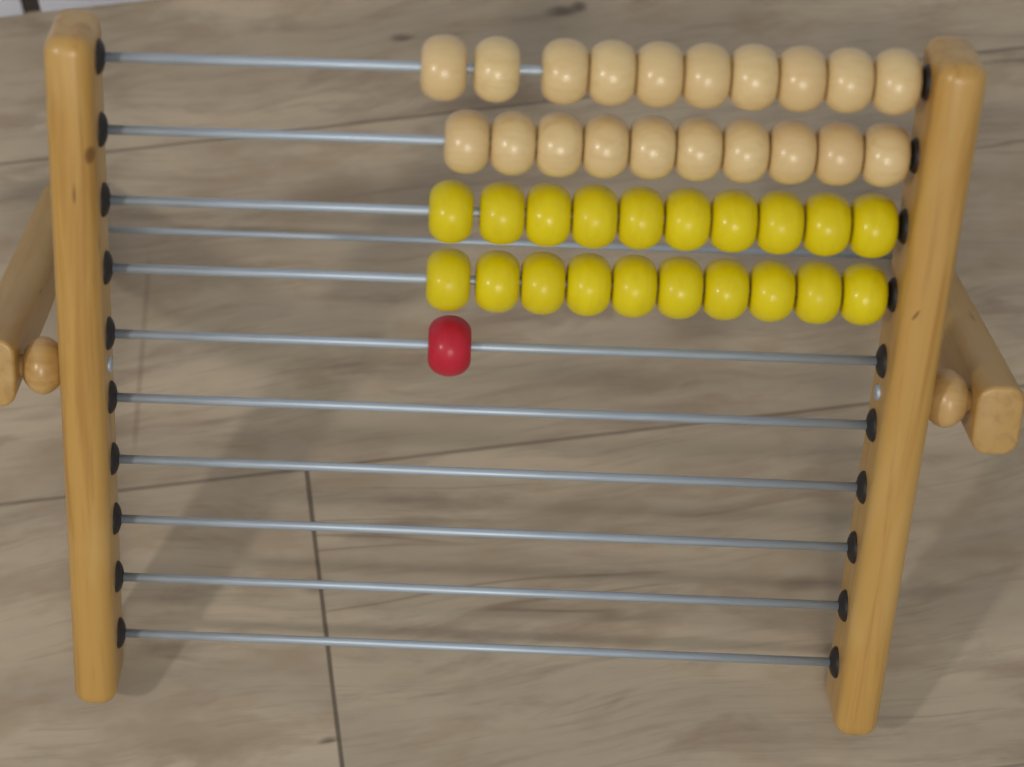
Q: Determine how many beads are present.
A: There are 41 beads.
